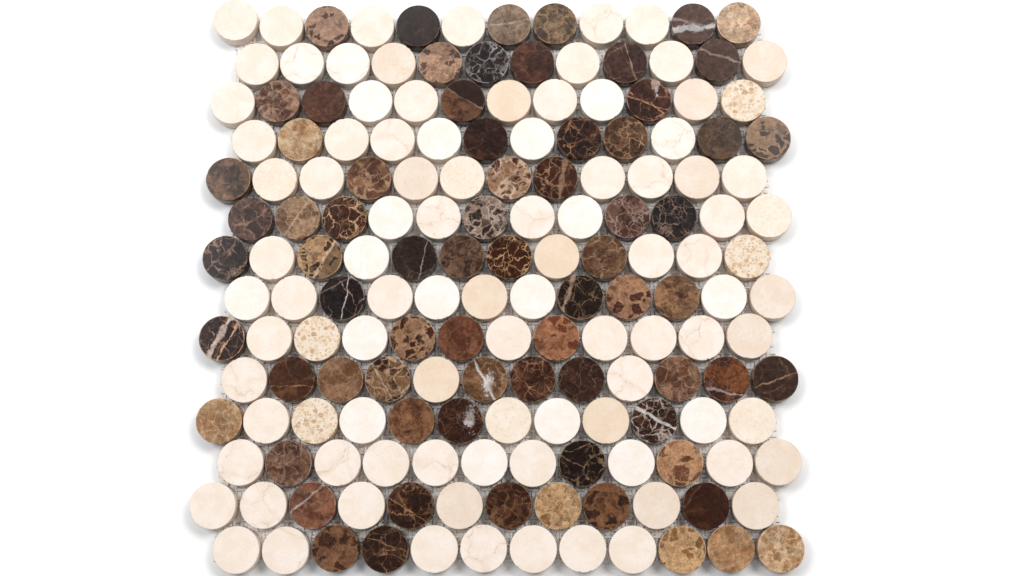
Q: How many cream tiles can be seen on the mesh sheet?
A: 96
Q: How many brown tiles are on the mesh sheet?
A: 72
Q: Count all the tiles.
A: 168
